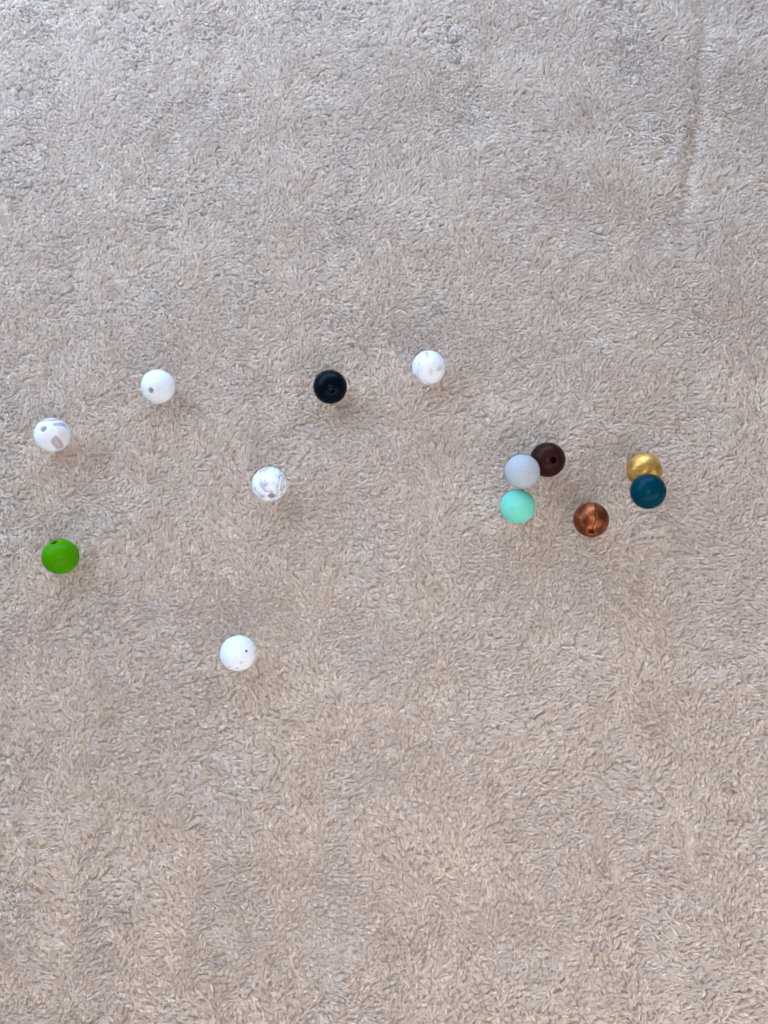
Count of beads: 13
